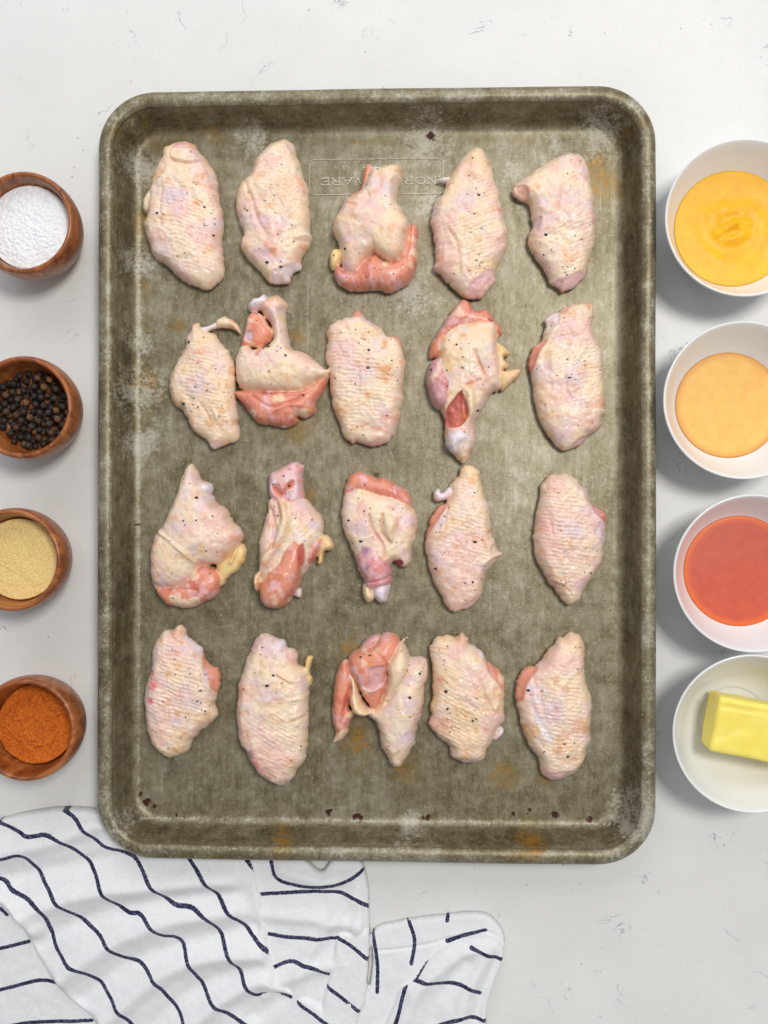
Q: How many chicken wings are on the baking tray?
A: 20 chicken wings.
